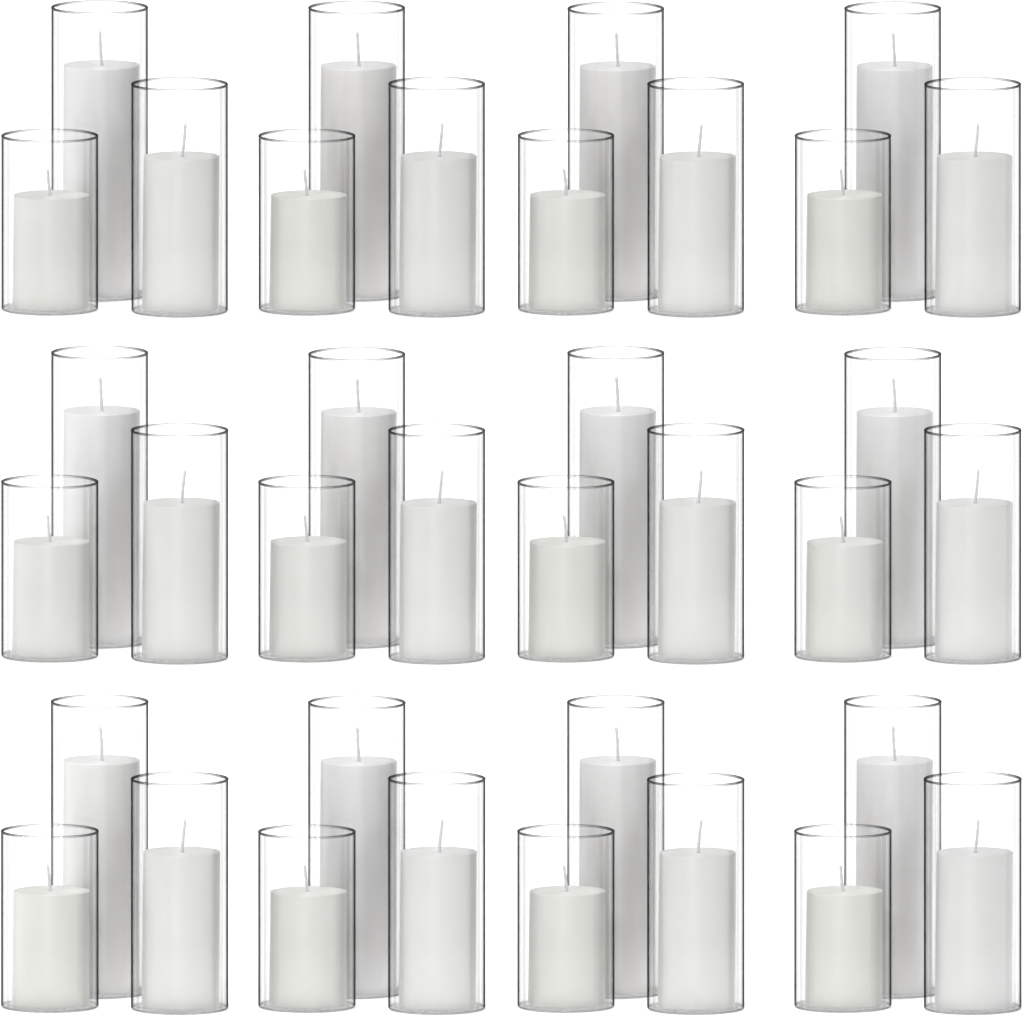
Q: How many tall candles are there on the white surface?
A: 12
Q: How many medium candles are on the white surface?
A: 12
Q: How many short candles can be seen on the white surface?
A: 12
